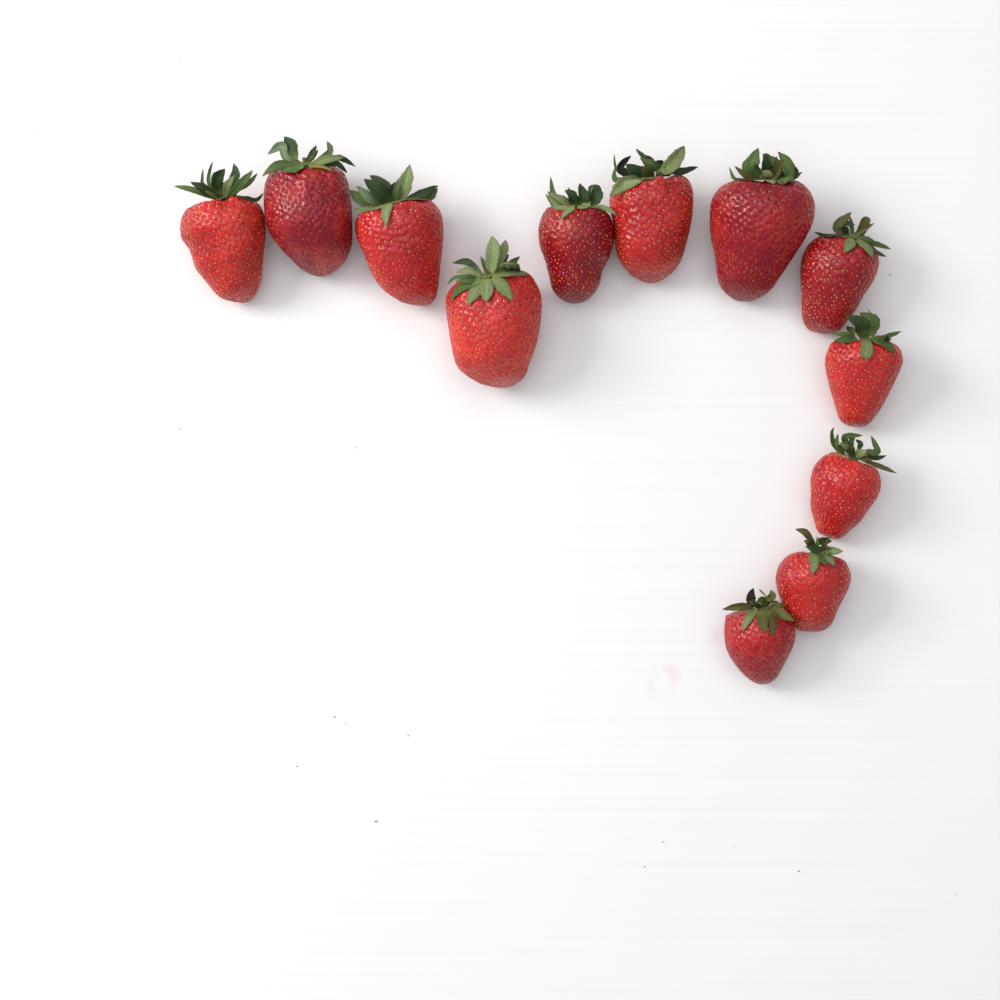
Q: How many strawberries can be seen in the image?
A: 12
